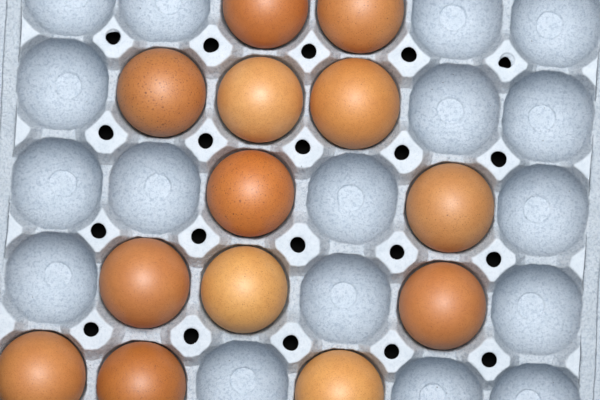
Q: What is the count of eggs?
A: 13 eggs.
